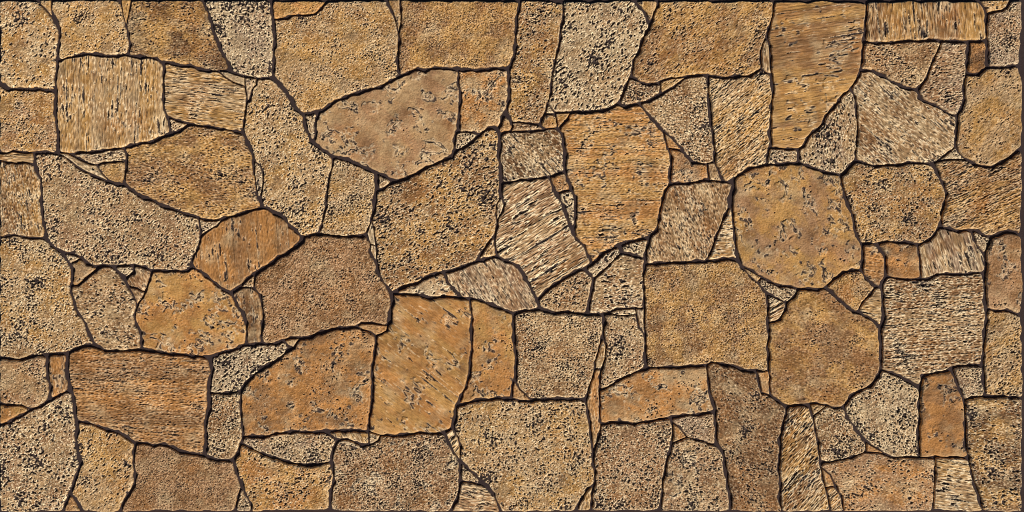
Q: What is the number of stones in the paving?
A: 160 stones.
